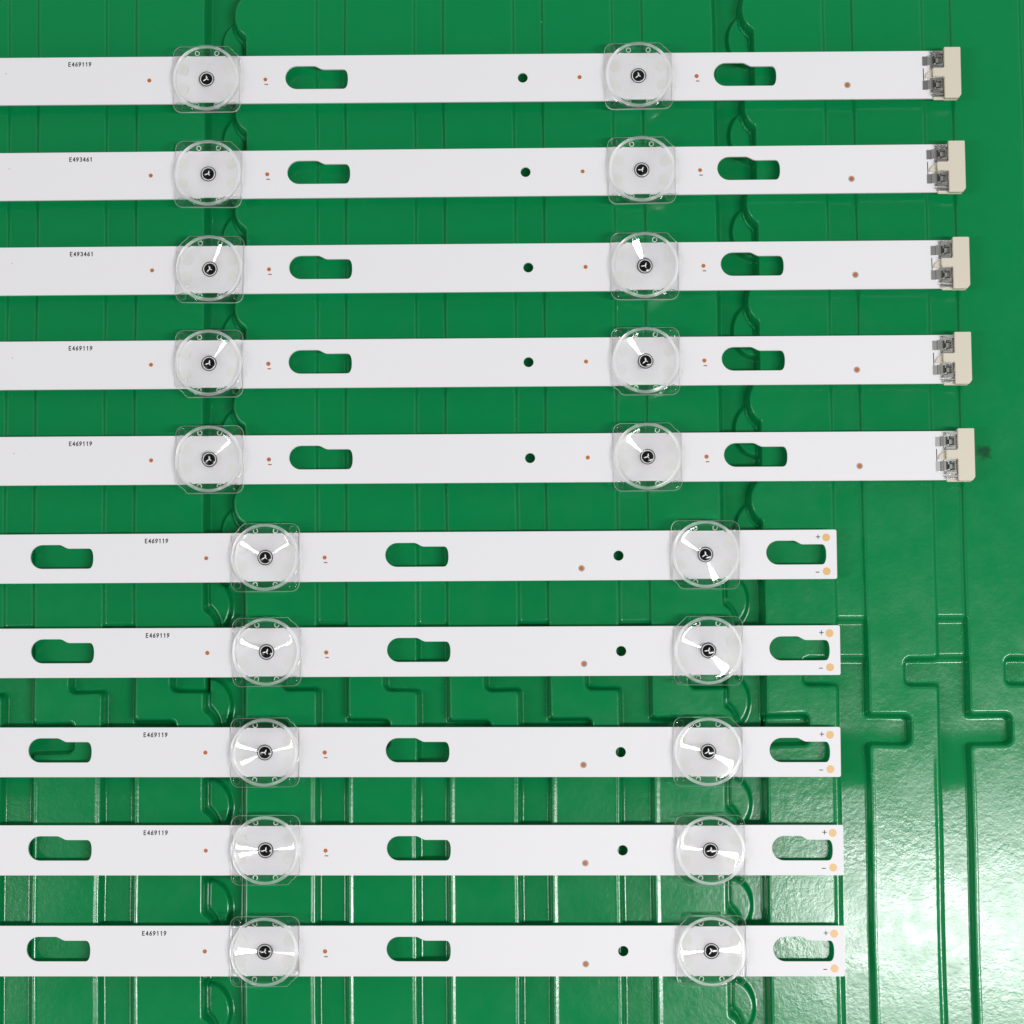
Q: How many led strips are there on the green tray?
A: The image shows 10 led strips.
